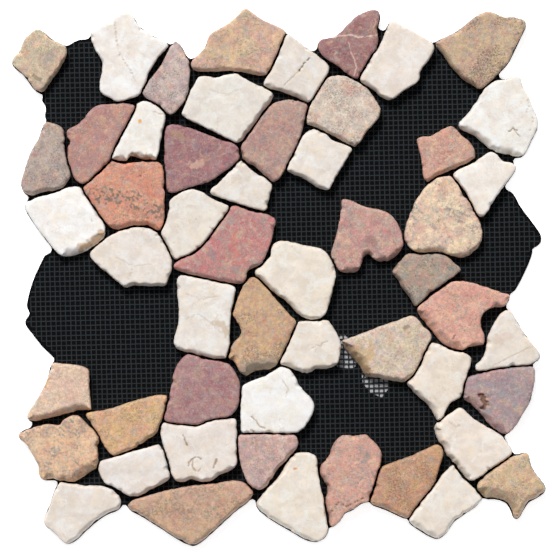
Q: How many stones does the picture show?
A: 53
